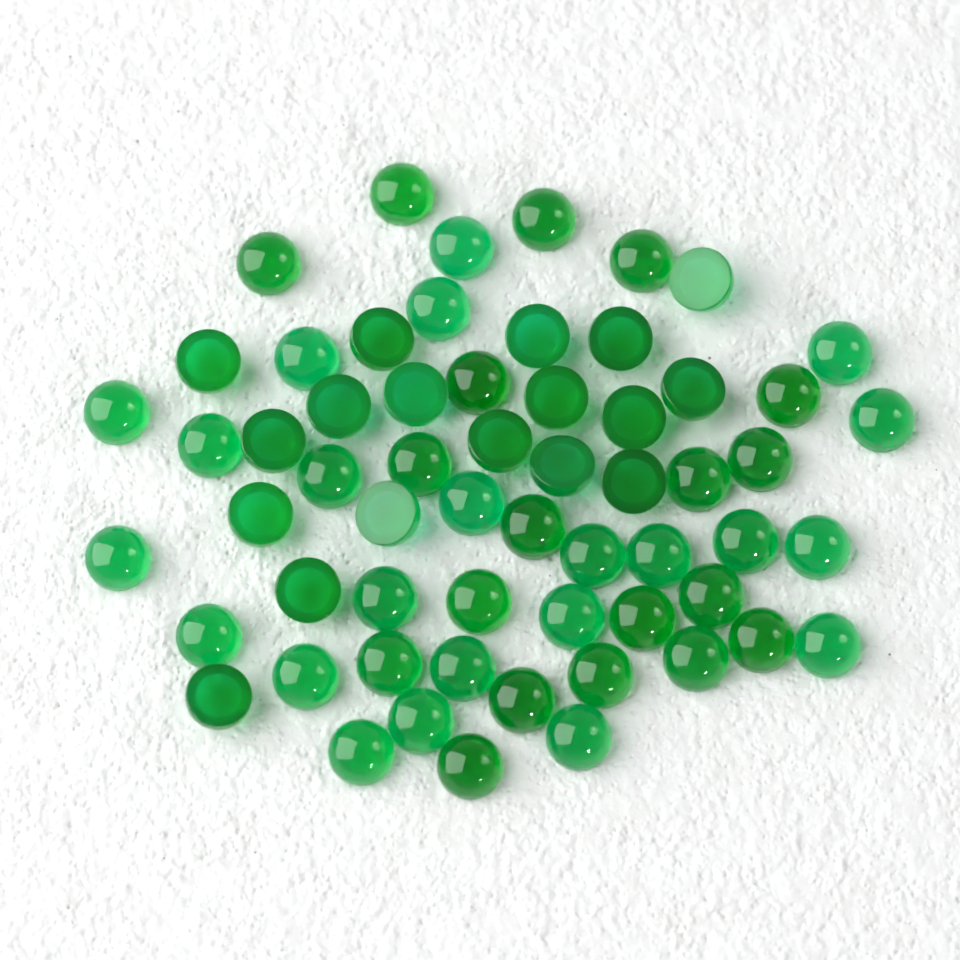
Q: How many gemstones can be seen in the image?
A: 60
